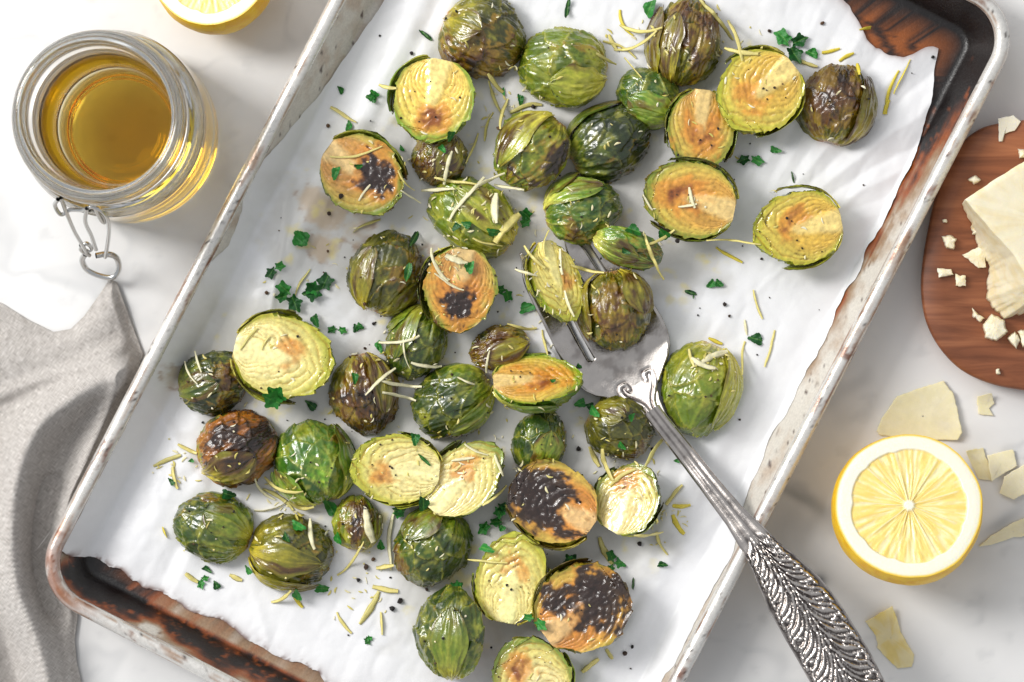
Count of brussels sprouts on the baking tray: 45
